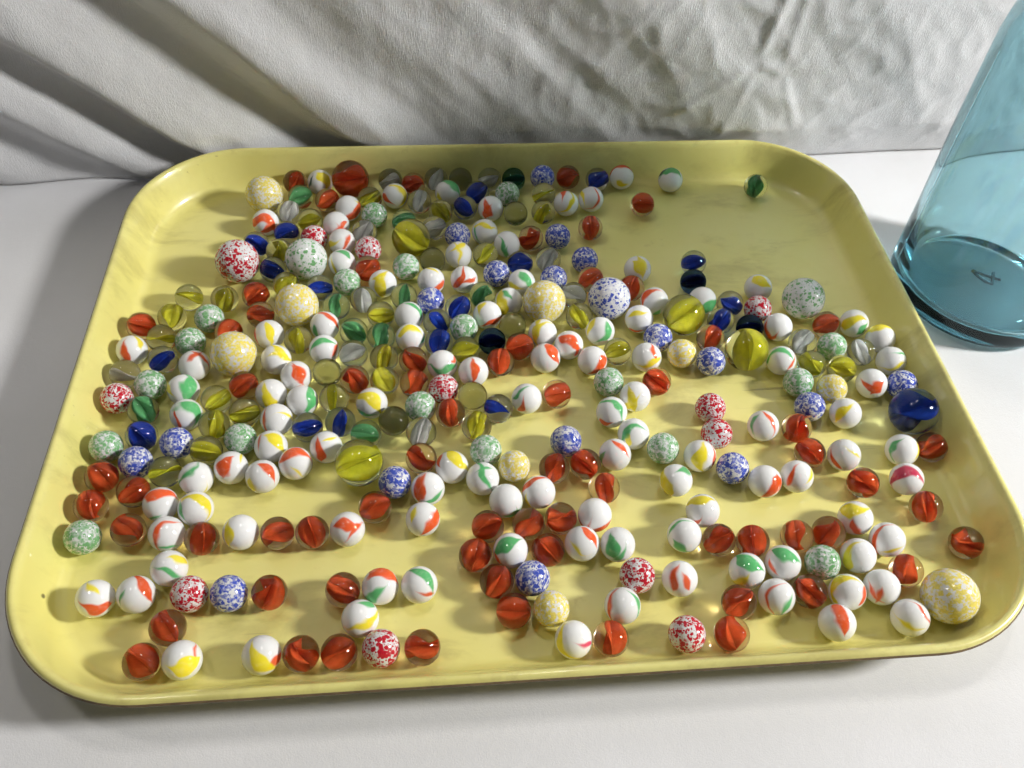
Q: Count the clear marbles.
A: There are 88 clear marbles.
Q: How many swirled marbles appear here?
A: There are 114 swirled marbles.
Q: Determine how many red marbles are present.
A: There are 67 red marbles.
